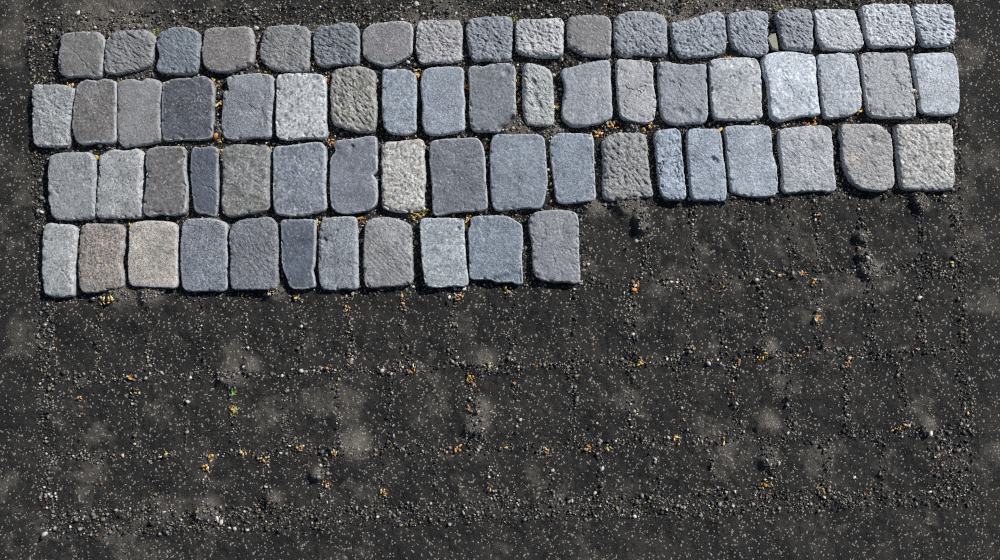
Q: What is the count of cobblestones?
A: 66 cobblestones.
